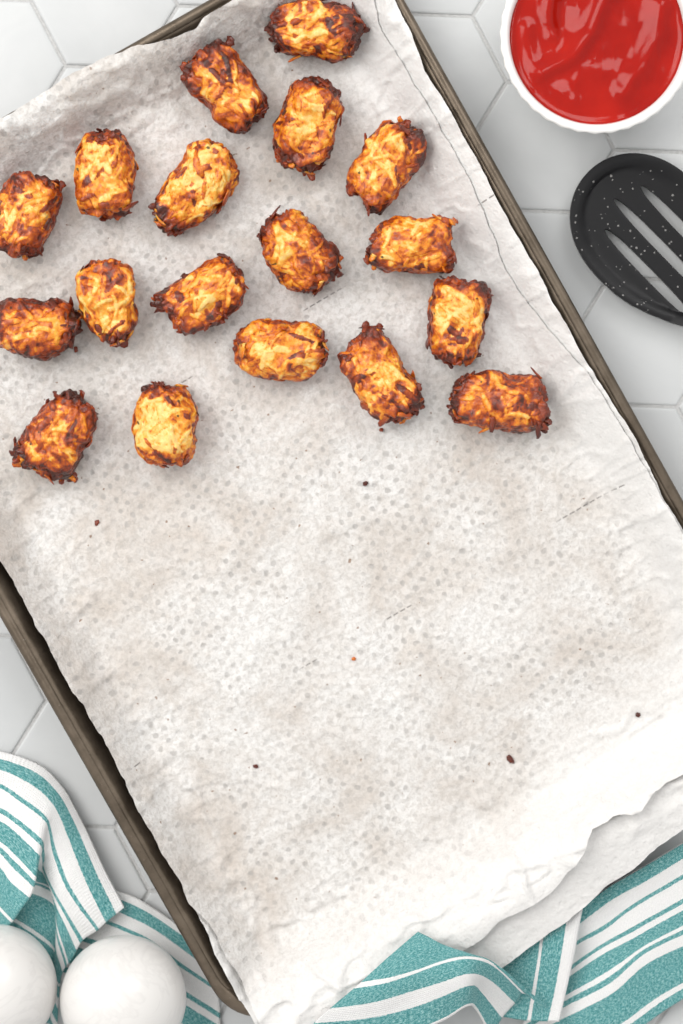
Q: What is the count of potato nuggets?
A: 18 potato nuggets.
